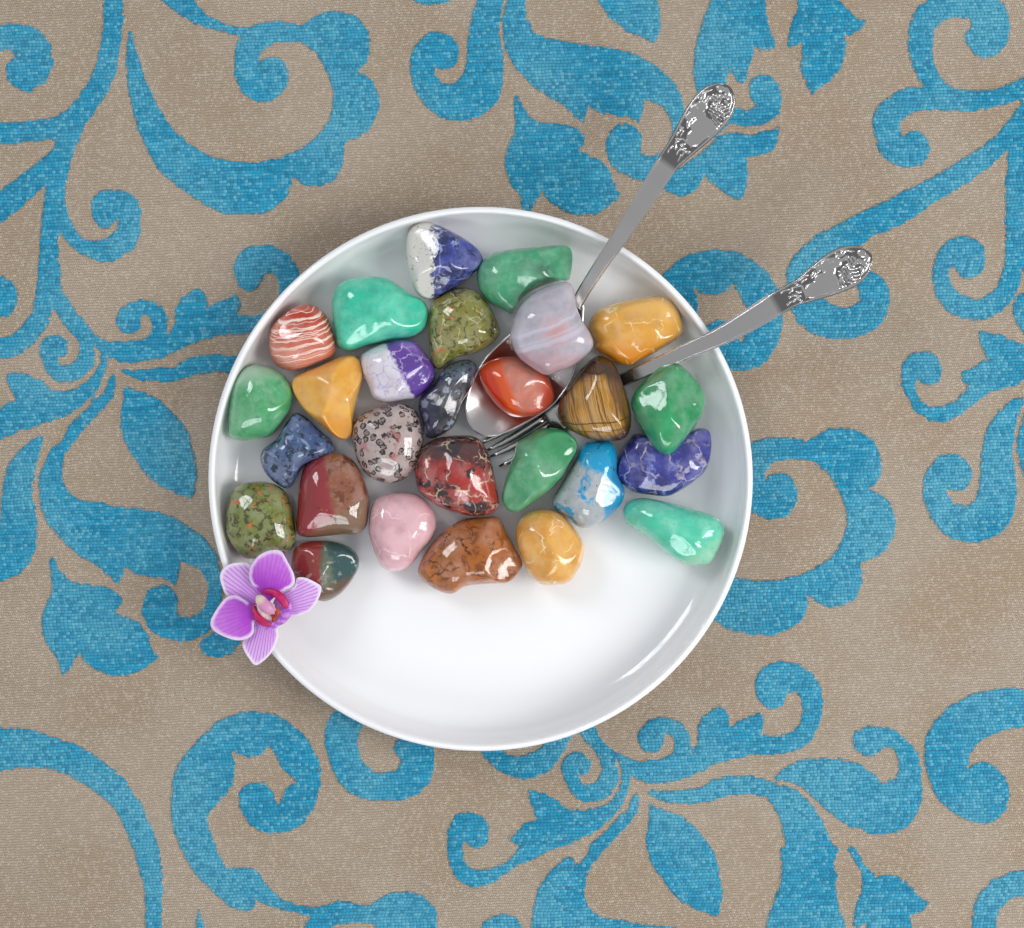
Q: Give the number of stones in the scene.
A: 27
